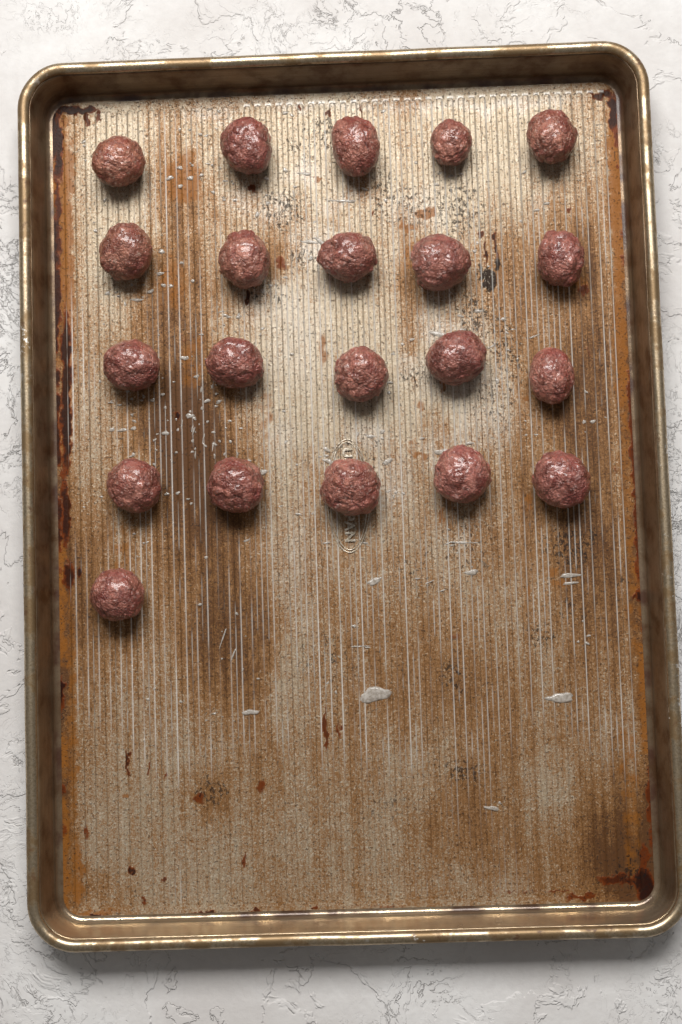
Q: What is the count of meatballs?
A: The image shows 21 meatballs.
